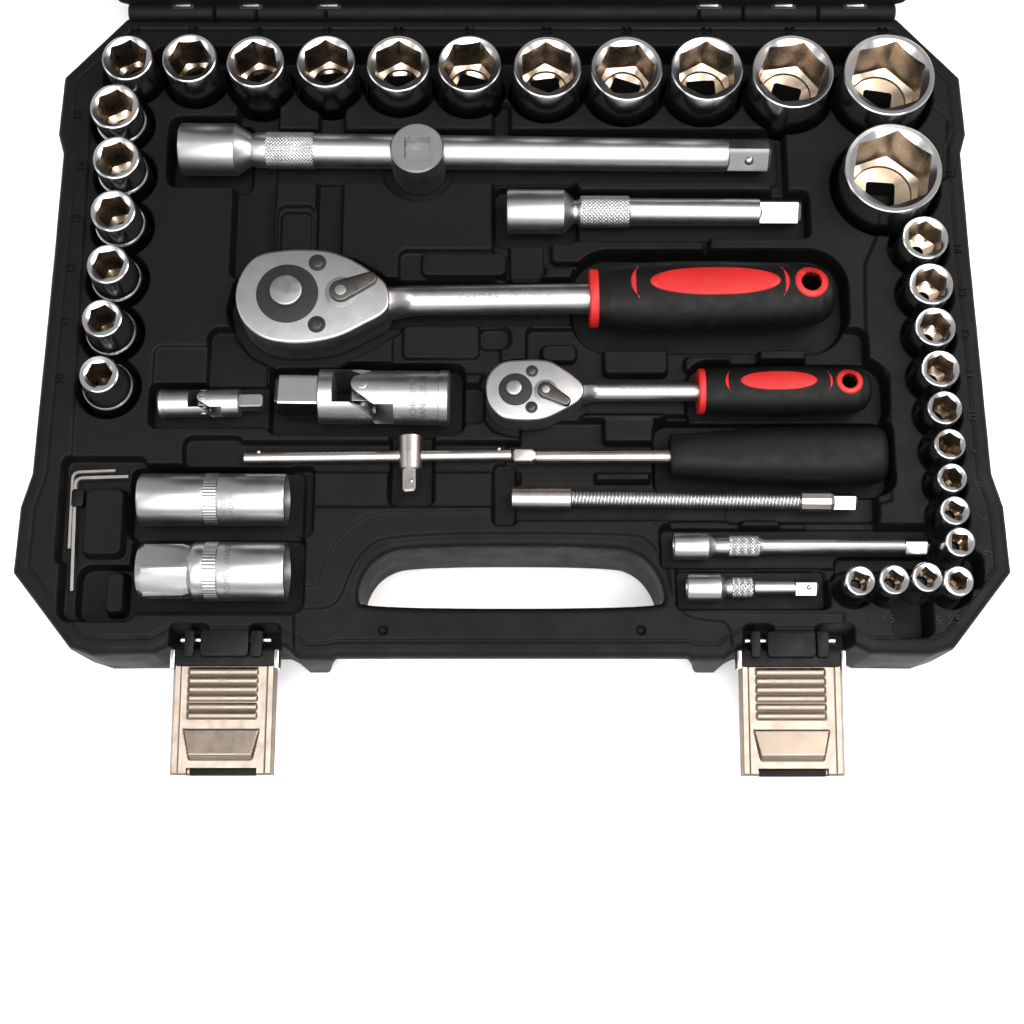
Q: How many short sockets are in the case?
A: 31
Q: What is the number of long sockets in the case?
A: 2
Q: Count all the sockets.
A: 33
